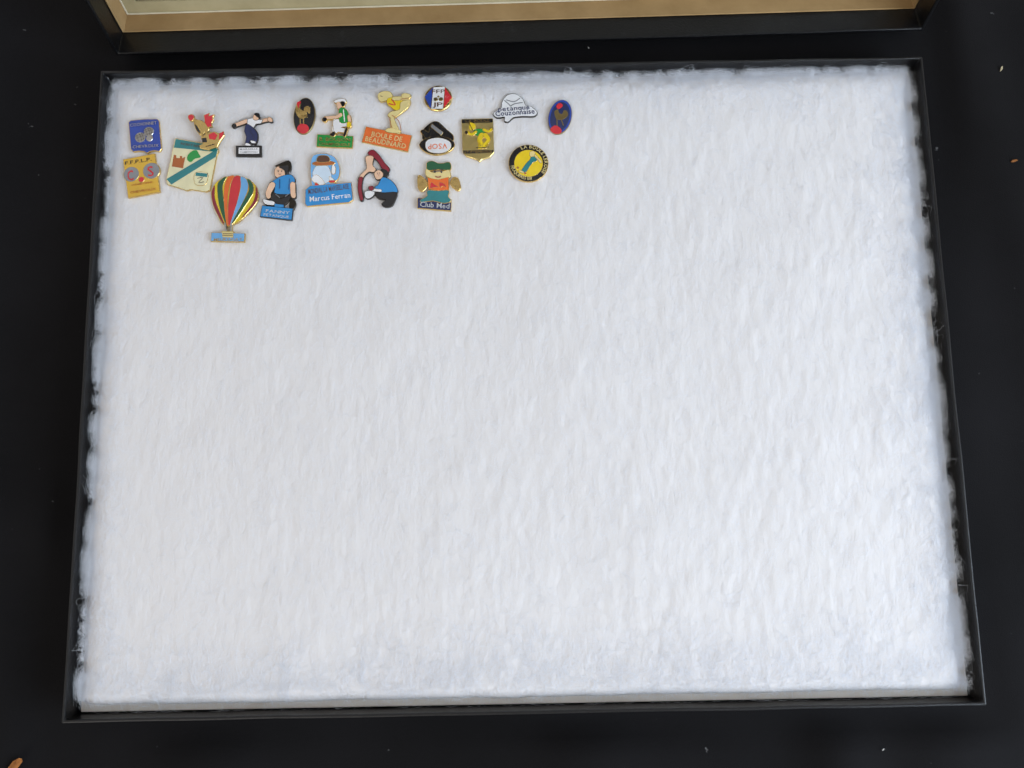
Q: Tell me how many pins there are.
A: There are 19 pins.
